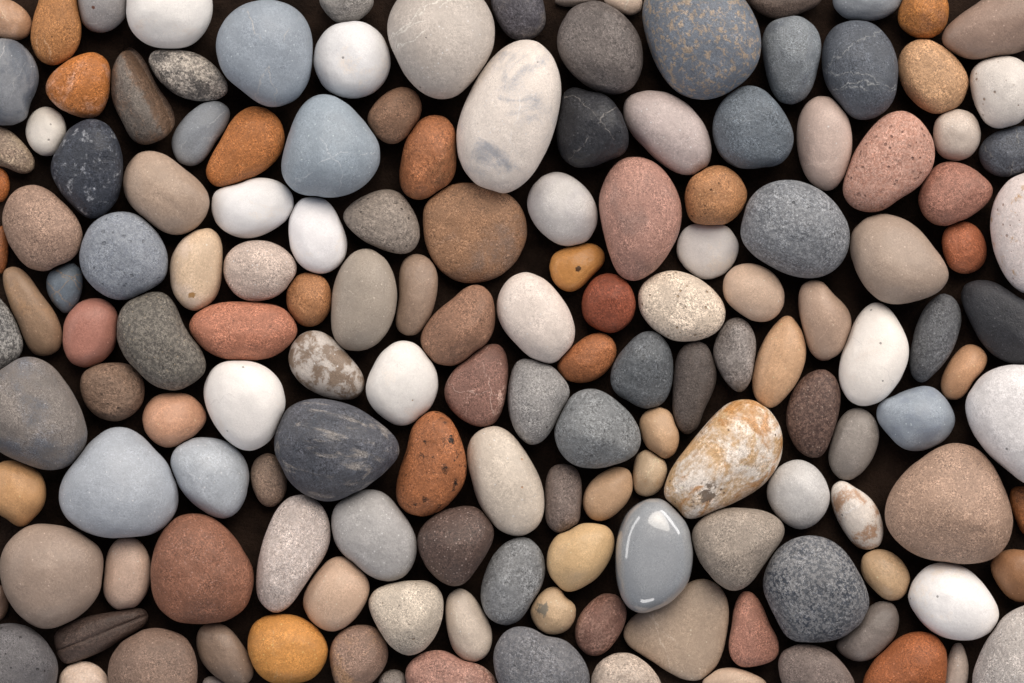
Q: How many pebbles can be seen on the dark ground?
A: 155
